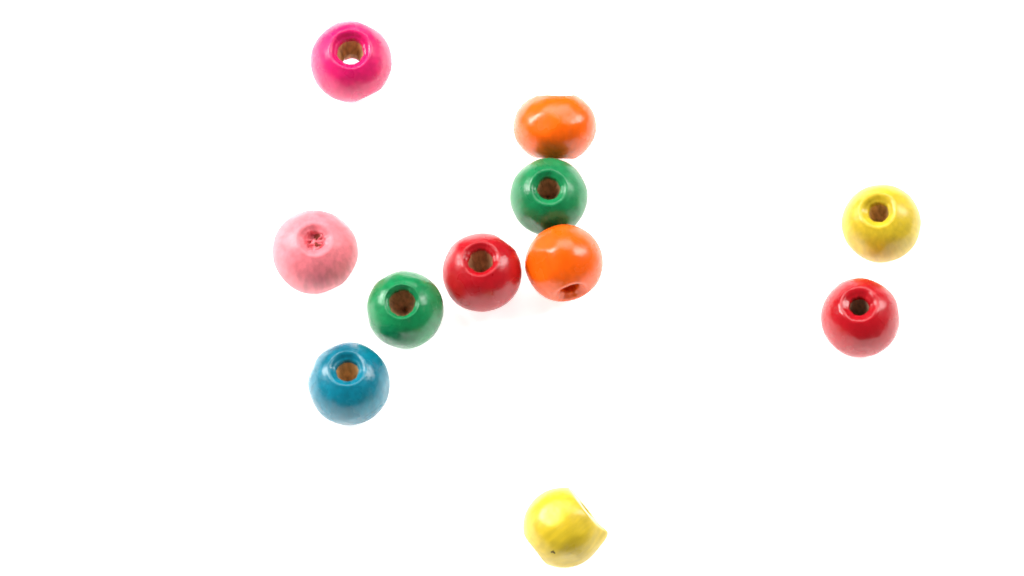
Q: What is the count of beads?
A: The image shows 11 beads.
